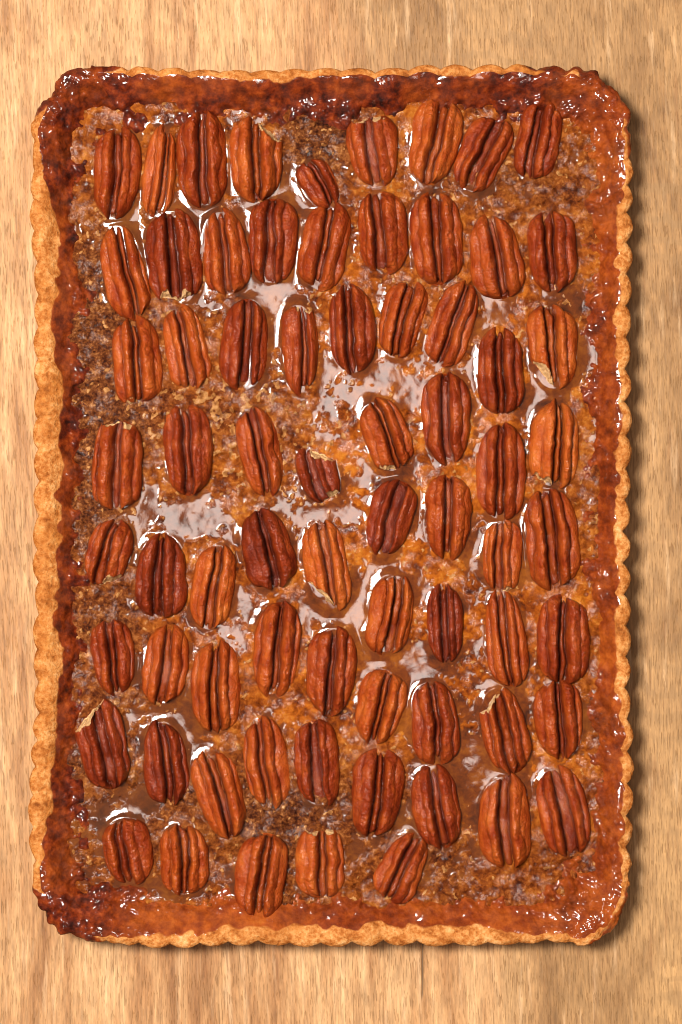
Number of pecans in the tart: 71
